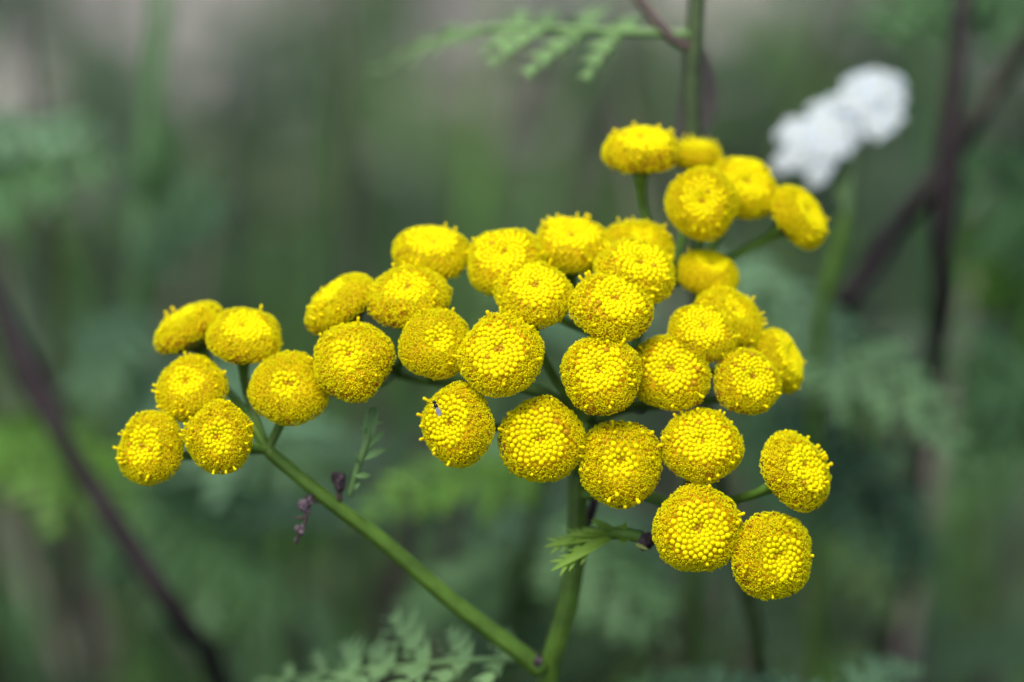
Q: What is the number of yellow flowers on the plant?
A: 37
